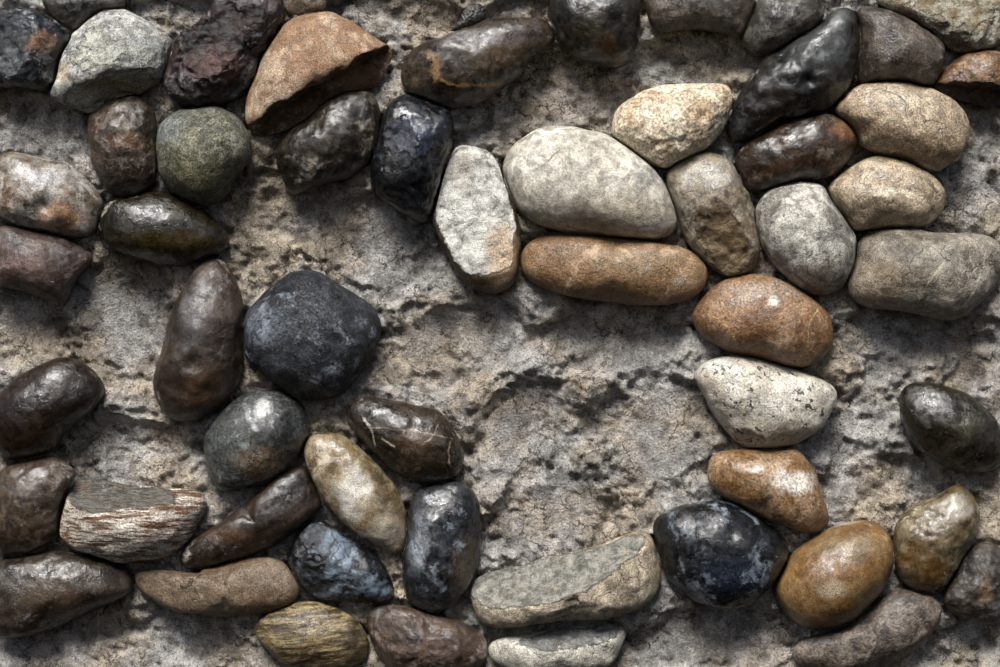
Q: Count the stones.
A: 58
